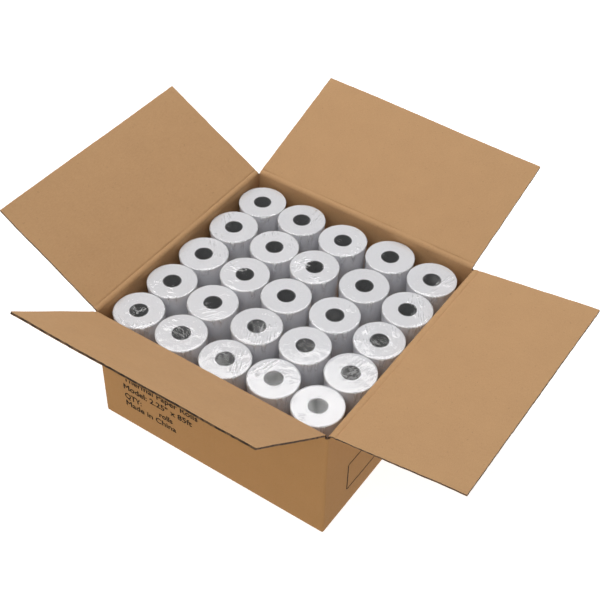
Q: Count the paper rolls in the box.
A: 25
